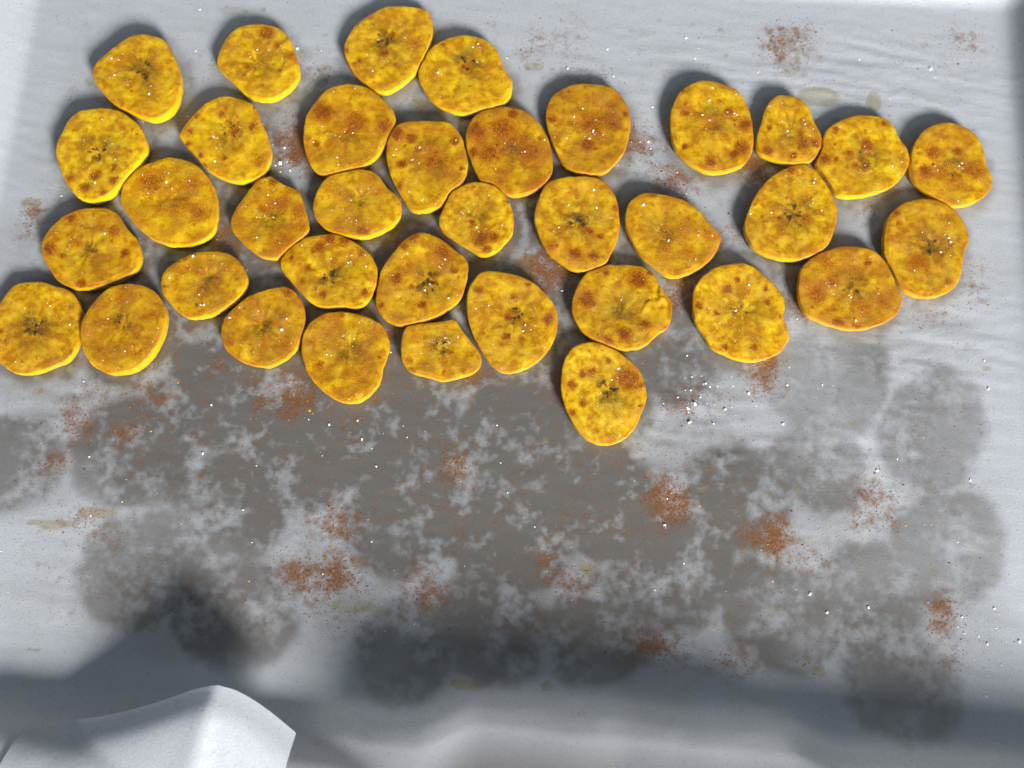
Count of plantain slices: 36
